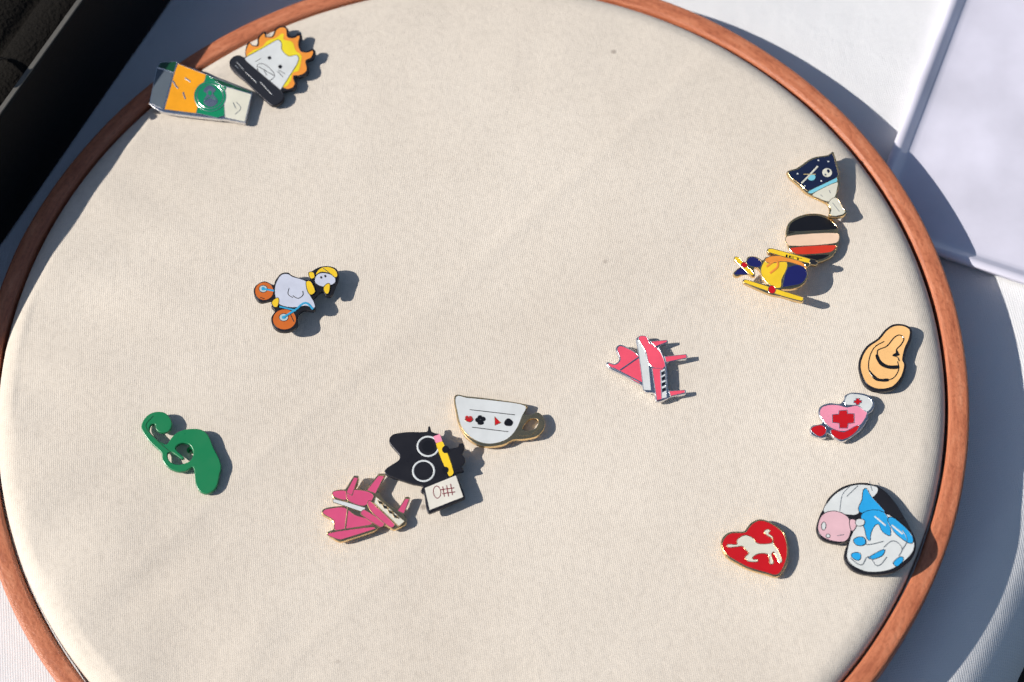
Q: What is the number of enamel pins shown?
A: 15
